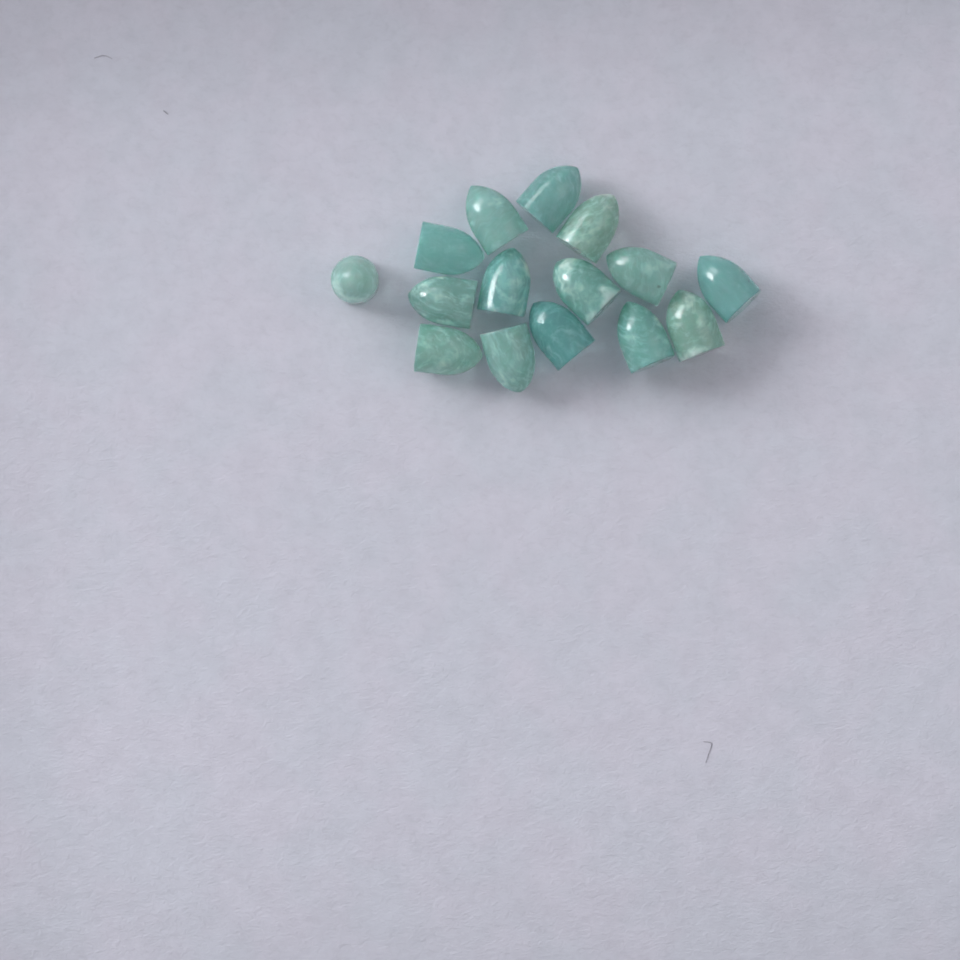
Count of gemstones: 15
